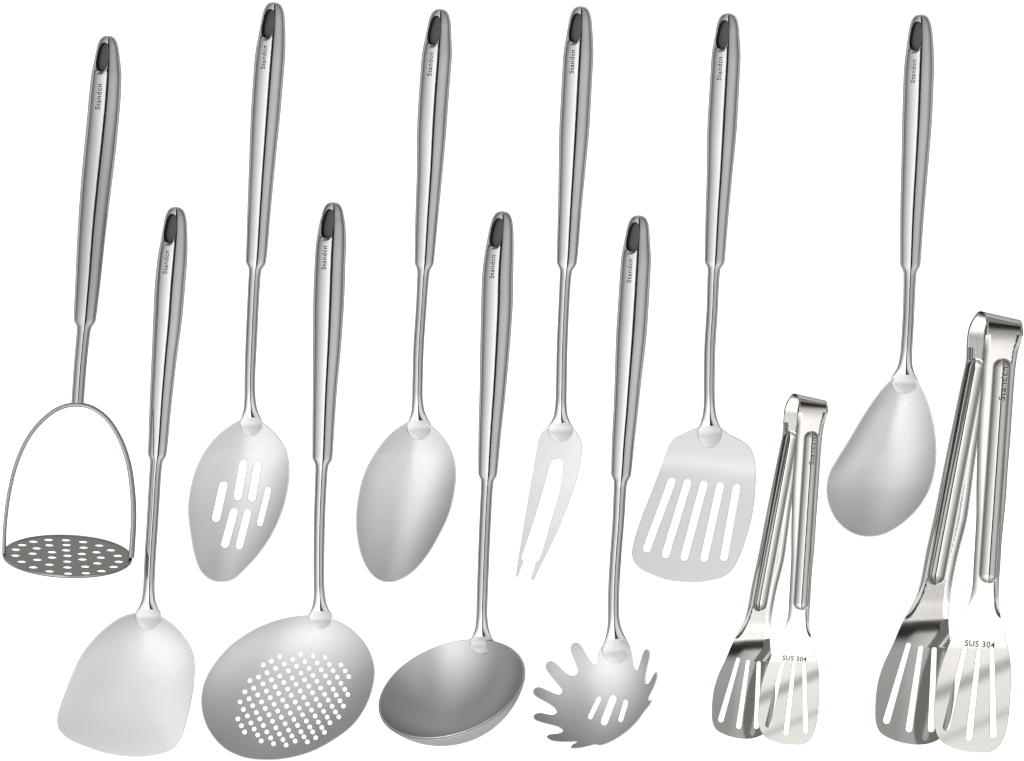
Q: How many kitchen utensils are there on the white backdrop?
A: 12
